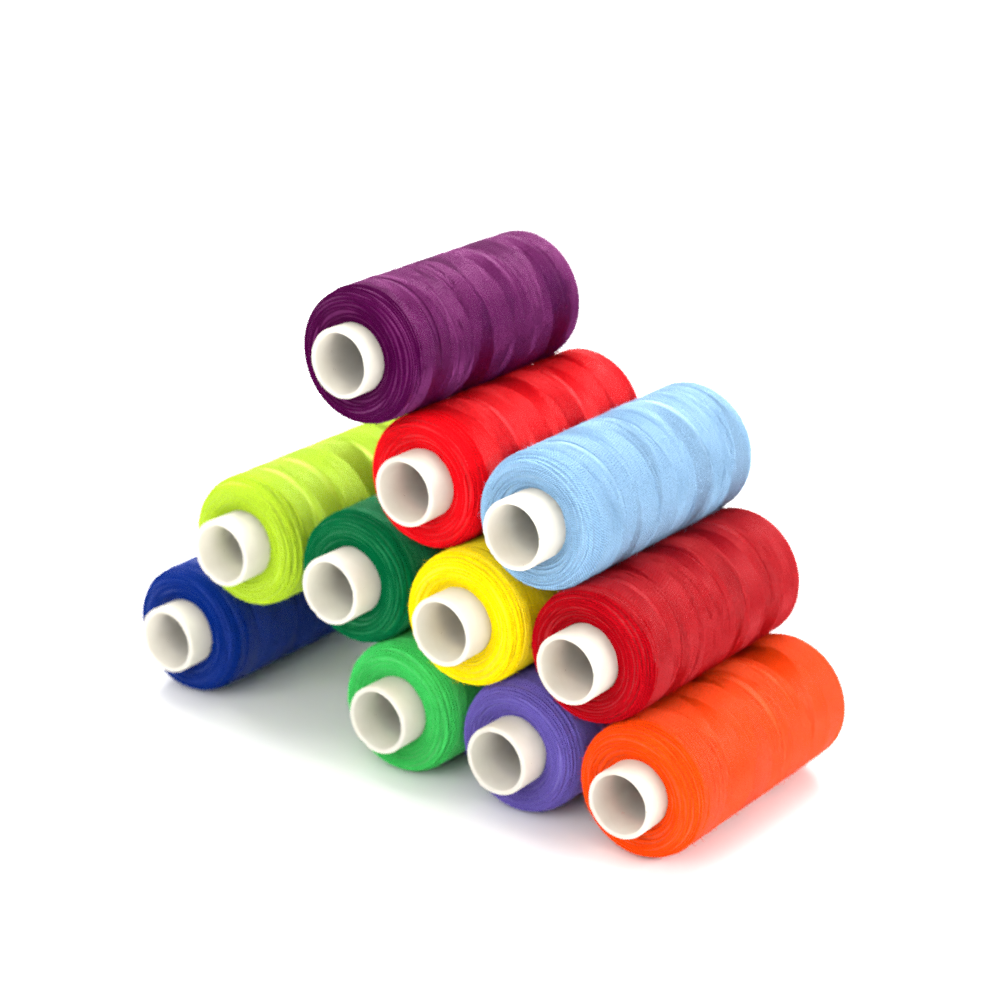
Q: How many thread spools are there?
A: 11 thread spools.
